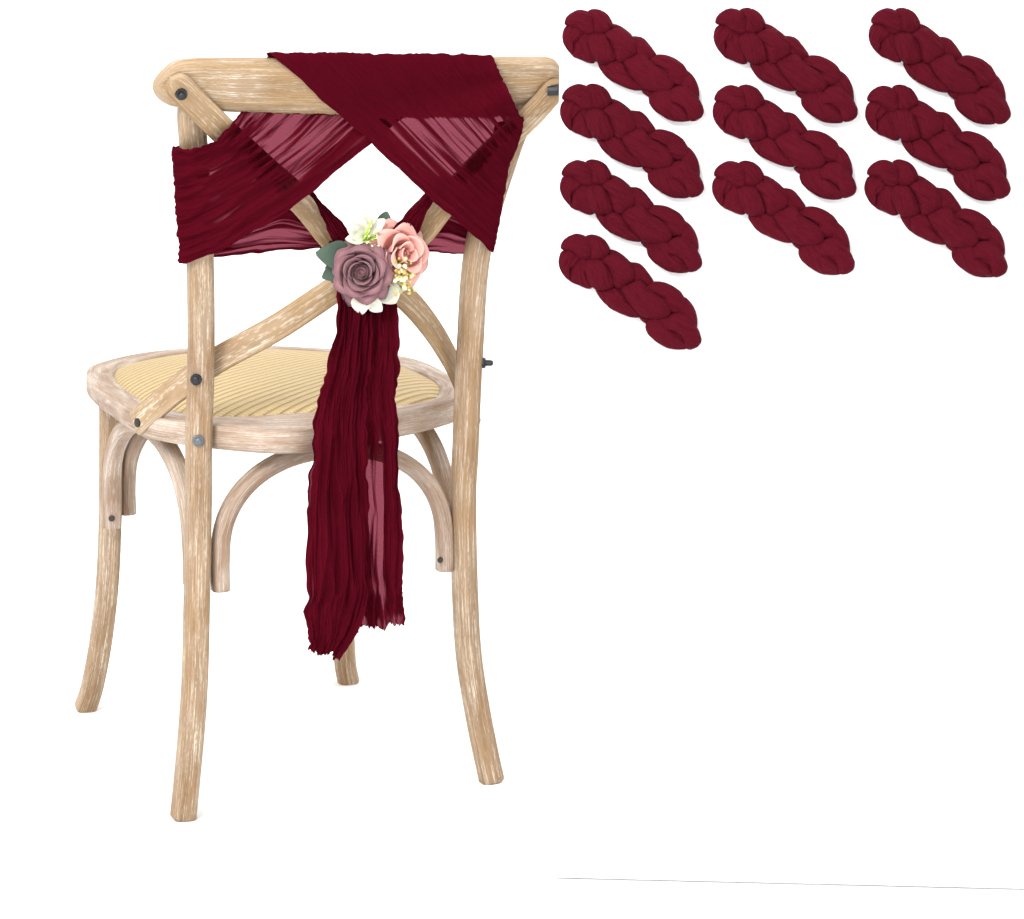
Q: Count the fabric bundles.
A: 10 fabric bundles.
